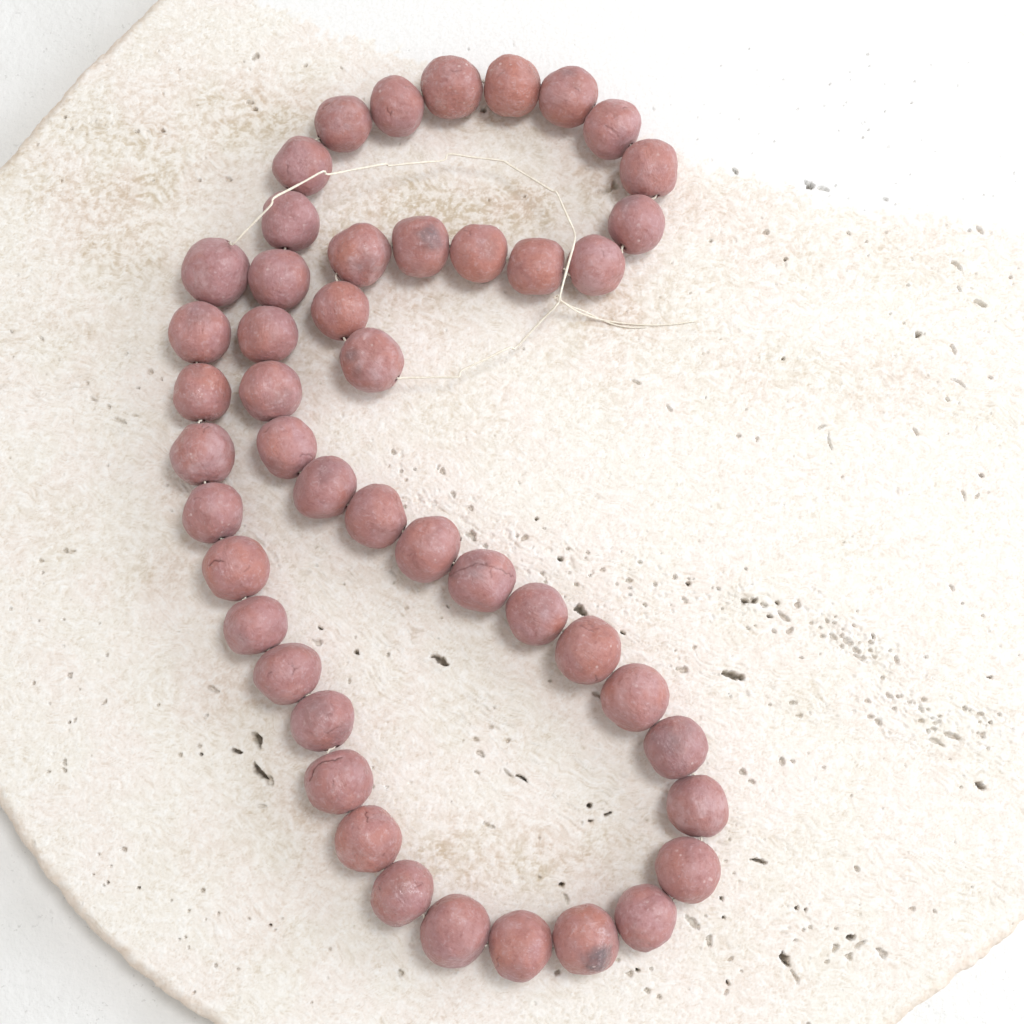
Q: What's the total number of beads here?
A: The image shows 47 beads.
